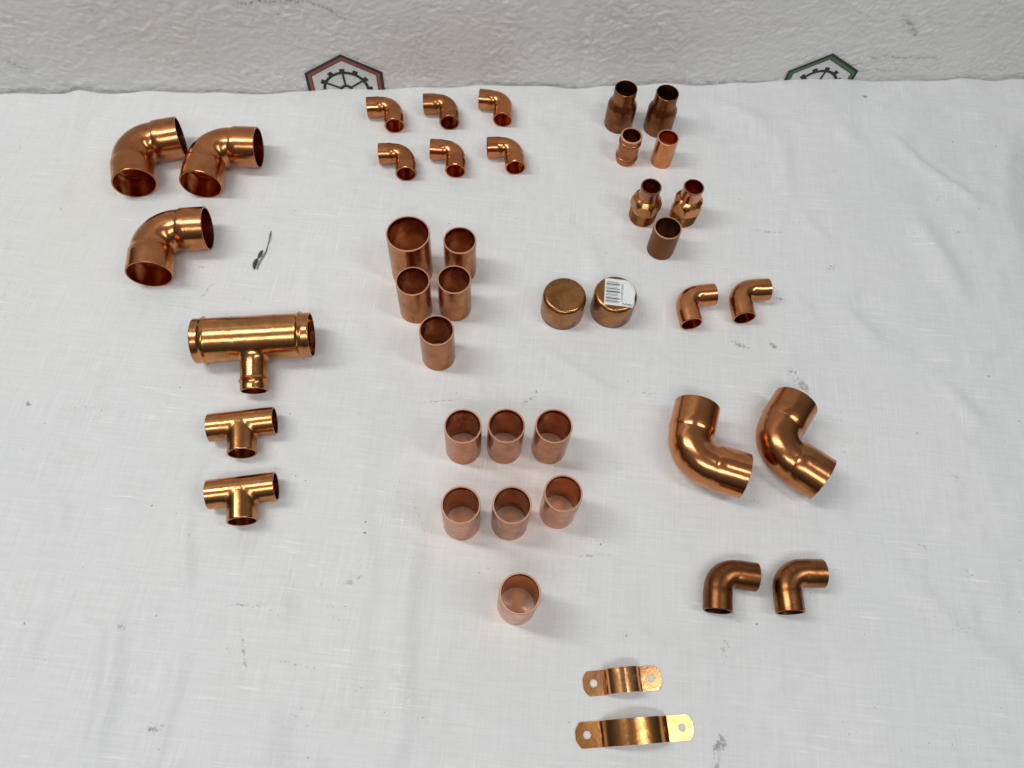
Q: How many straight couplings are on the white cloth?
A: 15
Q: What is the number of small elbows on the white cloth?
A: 10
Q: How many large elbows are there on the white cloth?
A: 5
